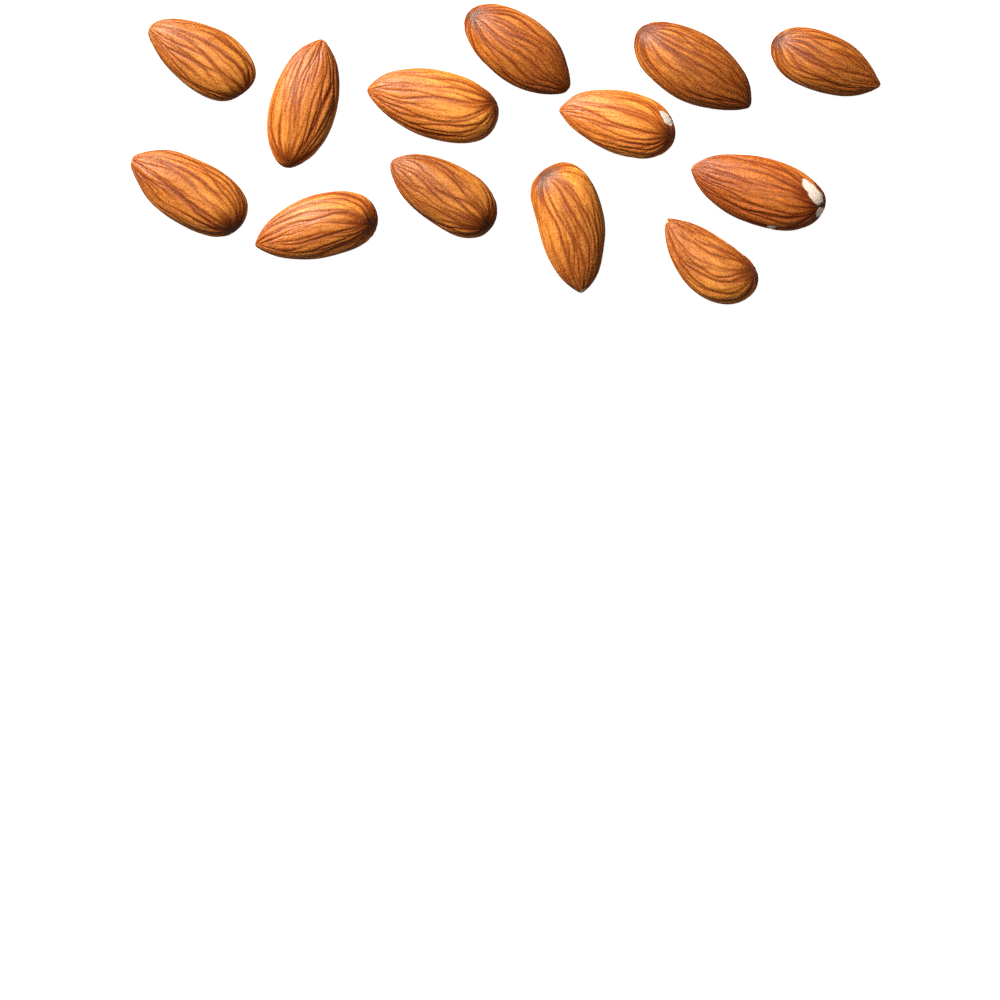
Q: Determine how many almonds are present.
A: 13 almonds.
